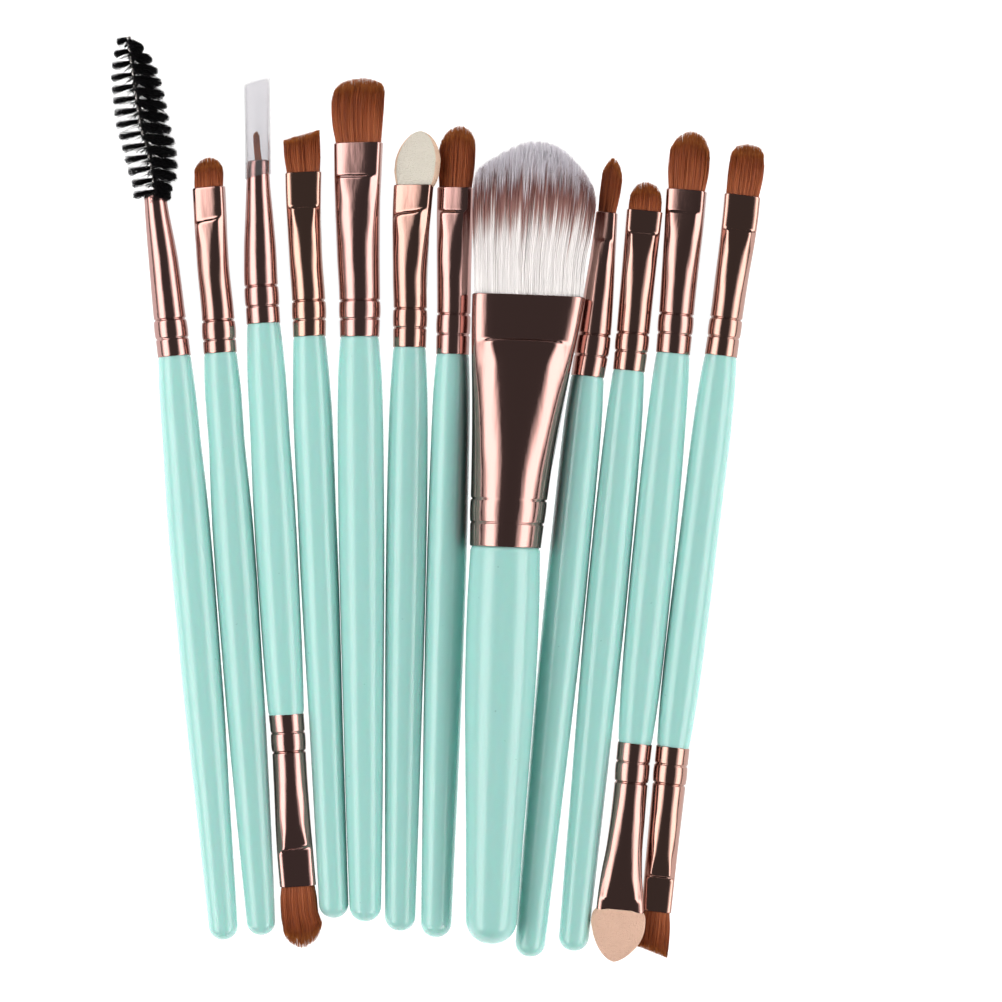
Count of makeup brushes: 12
